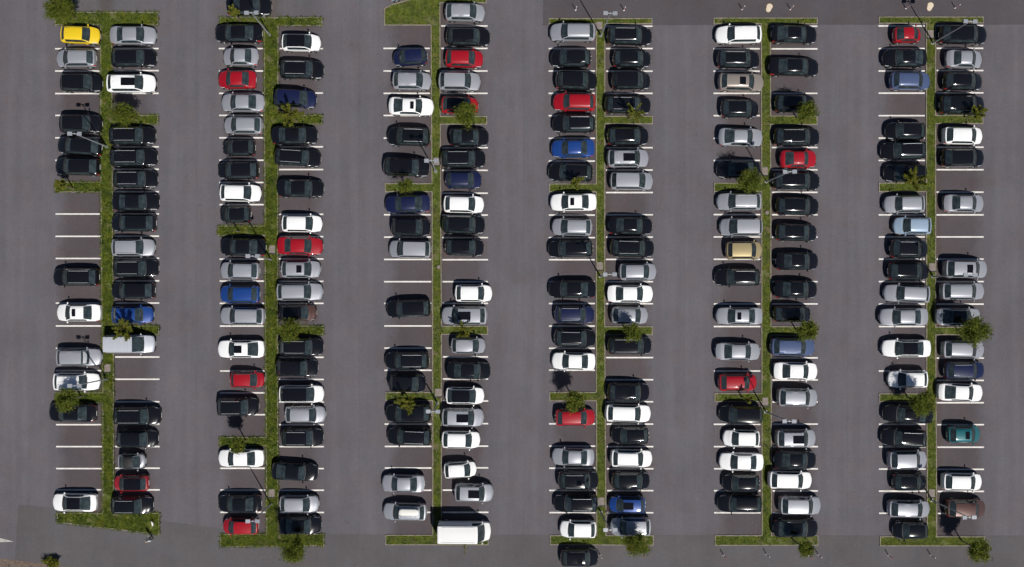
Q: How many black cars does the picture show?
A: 102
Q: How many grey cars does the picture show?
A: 51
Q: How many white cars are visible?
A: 32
